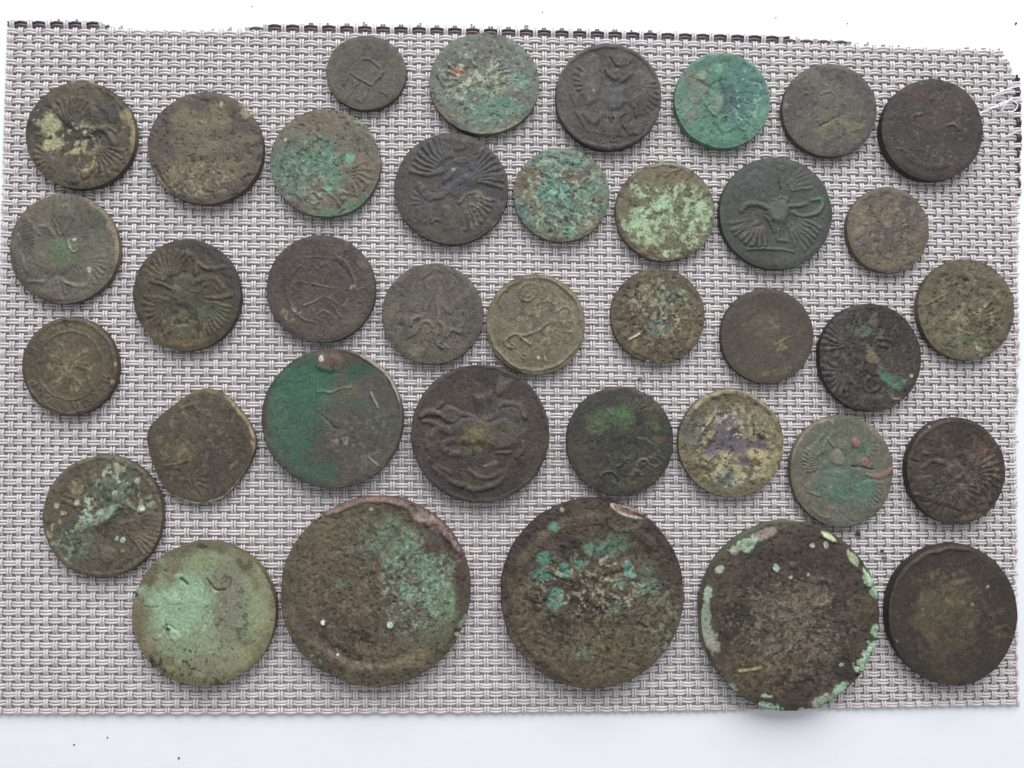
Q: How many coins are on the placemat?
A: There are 37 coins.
